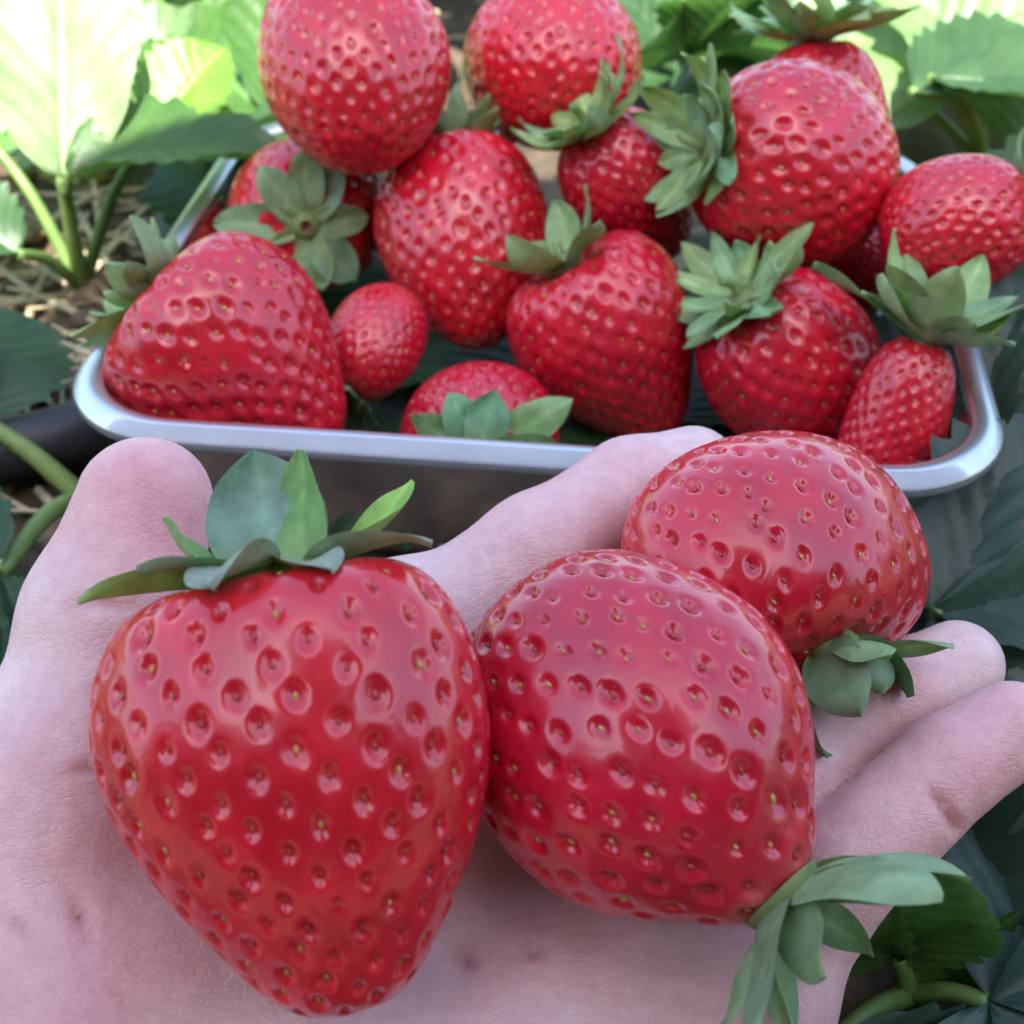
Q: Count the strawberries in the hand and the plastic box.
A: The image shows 18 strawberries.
